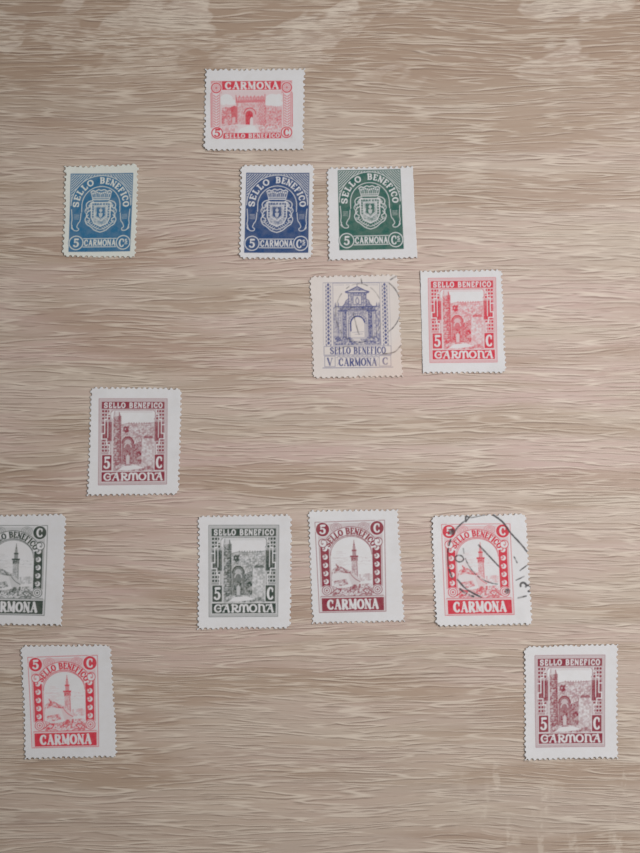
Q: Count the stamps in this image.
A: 13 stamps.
